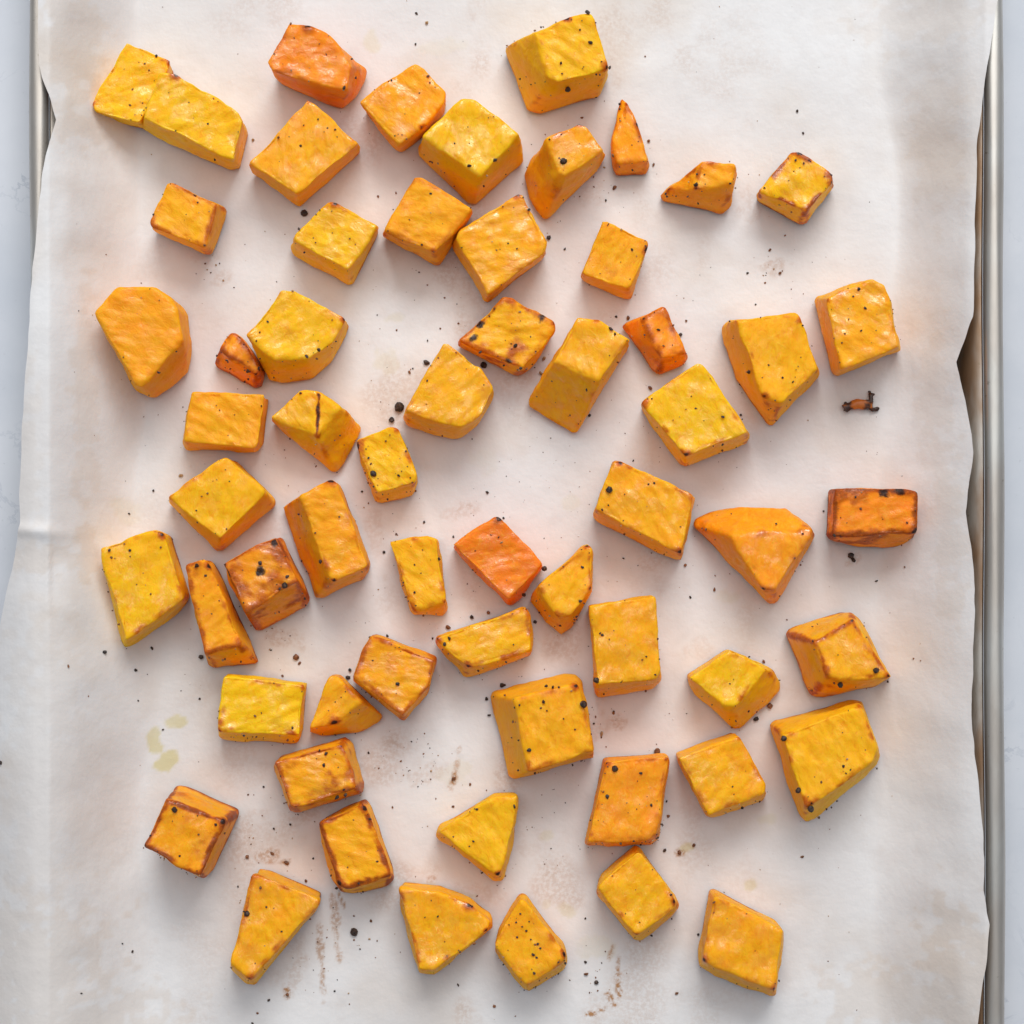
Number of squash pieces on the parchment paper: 60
